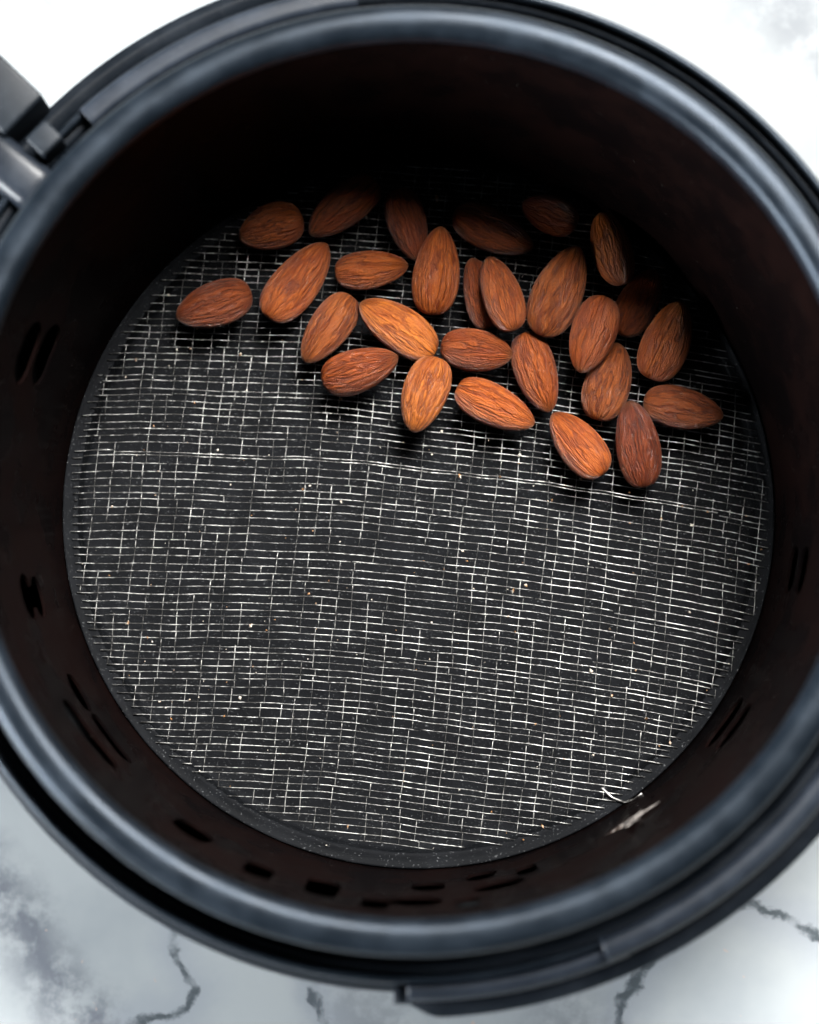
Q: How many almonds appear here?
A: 27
